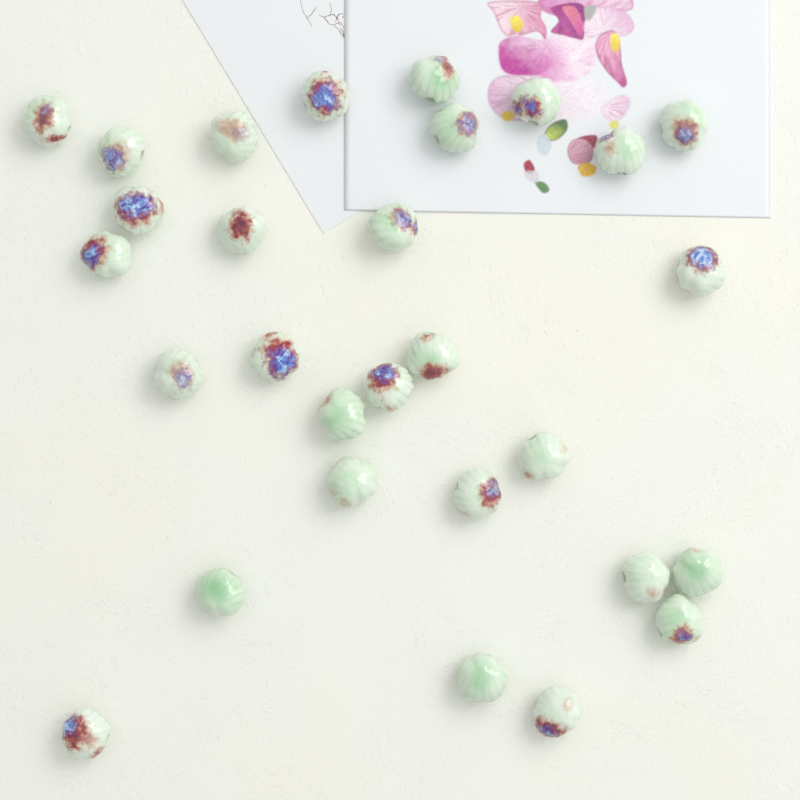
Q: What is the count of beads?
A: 29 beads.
